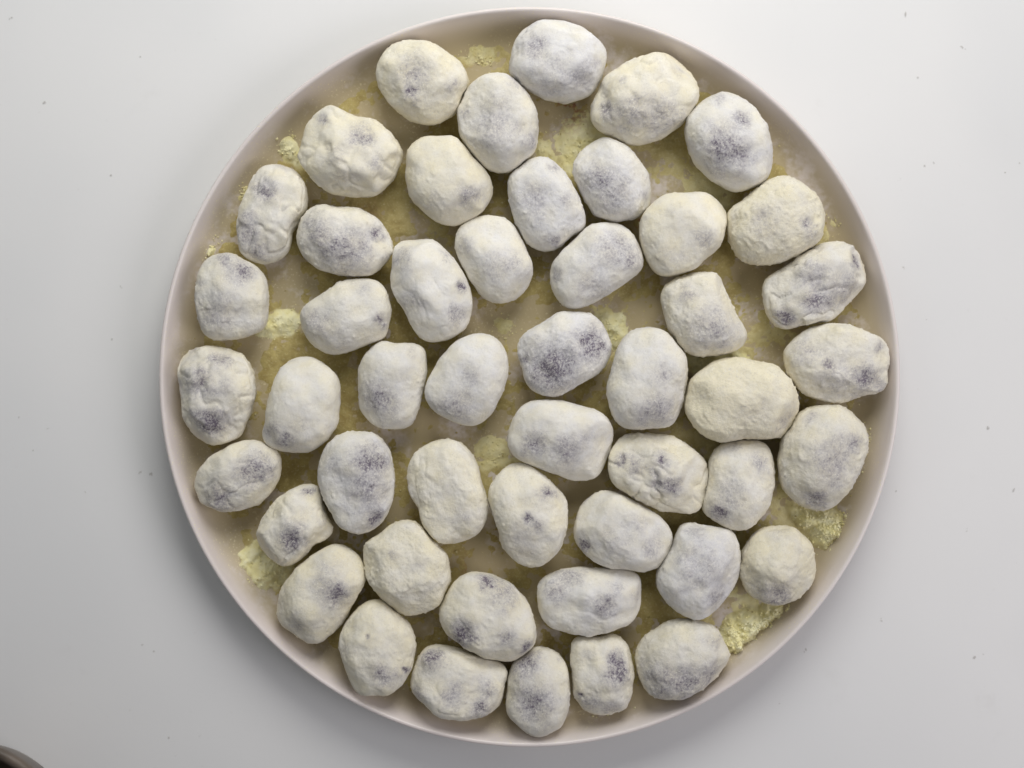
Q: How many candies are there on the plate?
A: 49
